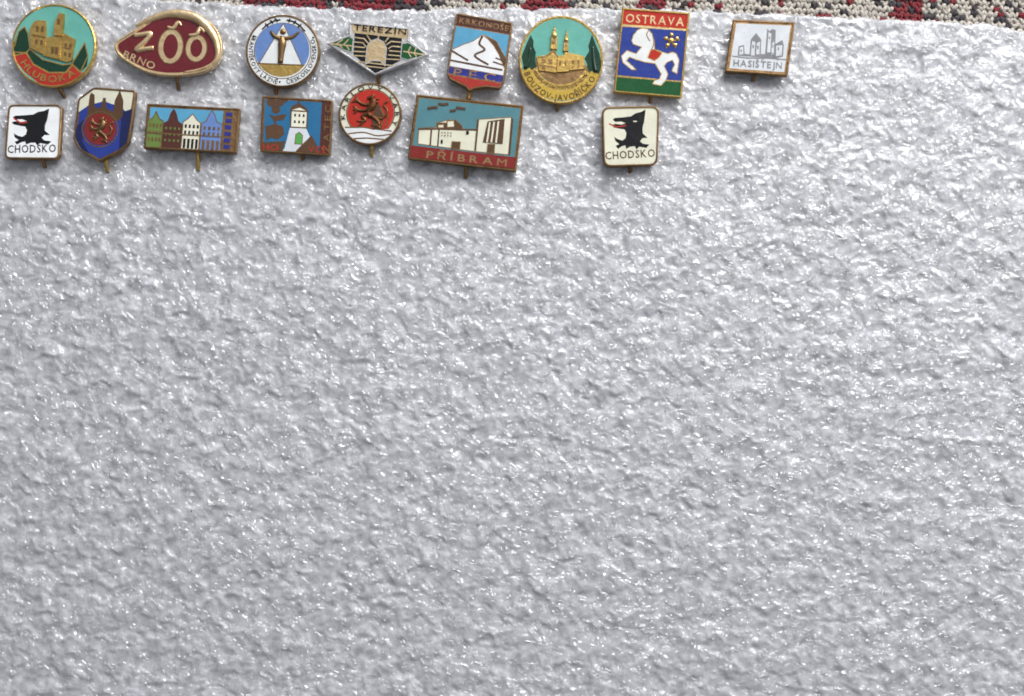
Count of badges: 15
